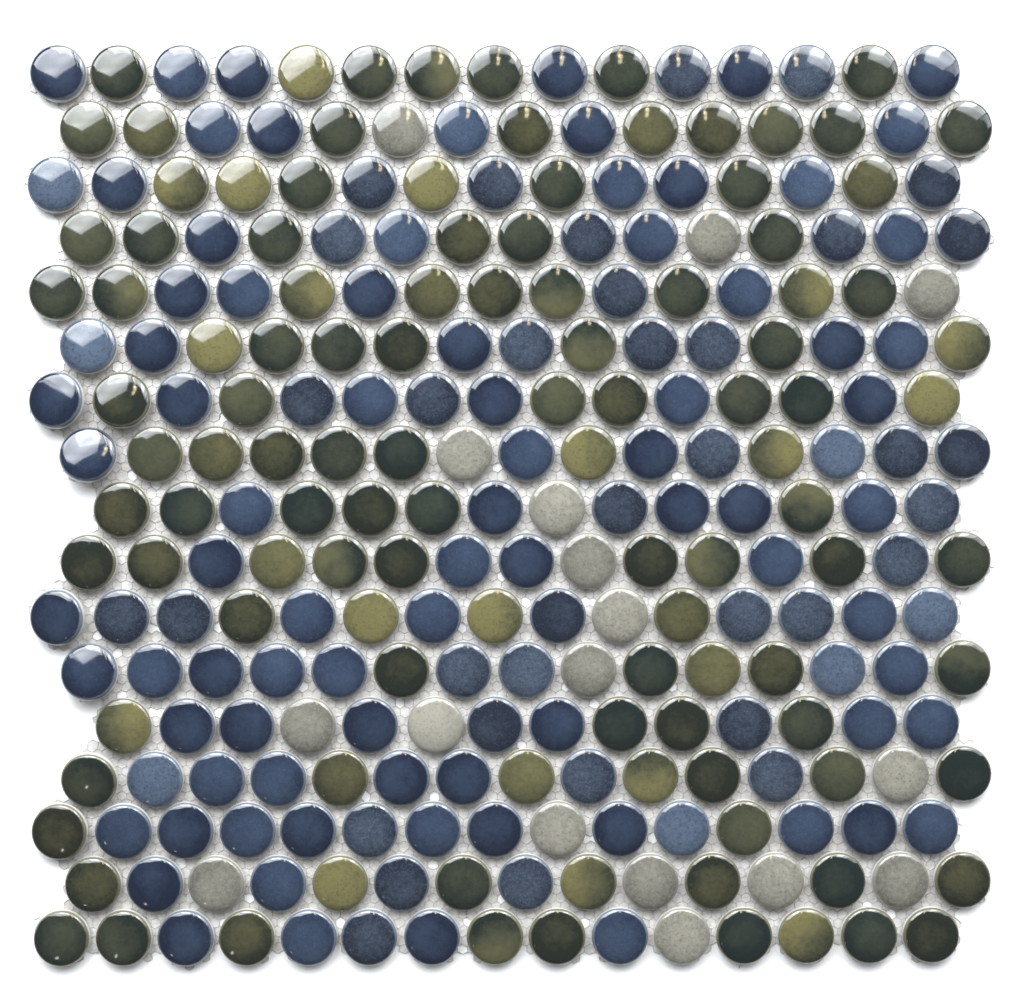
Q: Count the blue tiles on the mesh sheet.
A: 124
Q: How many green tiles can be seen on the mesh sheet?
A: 112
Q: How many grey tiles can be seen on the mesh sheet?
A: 17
